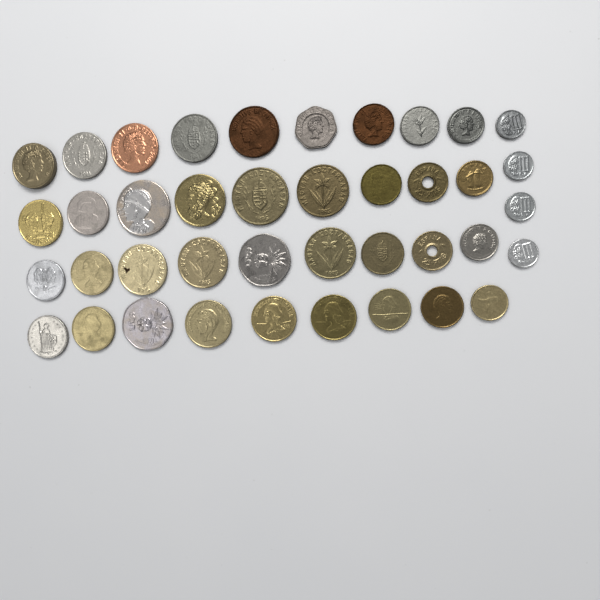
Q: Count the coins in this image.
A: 40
